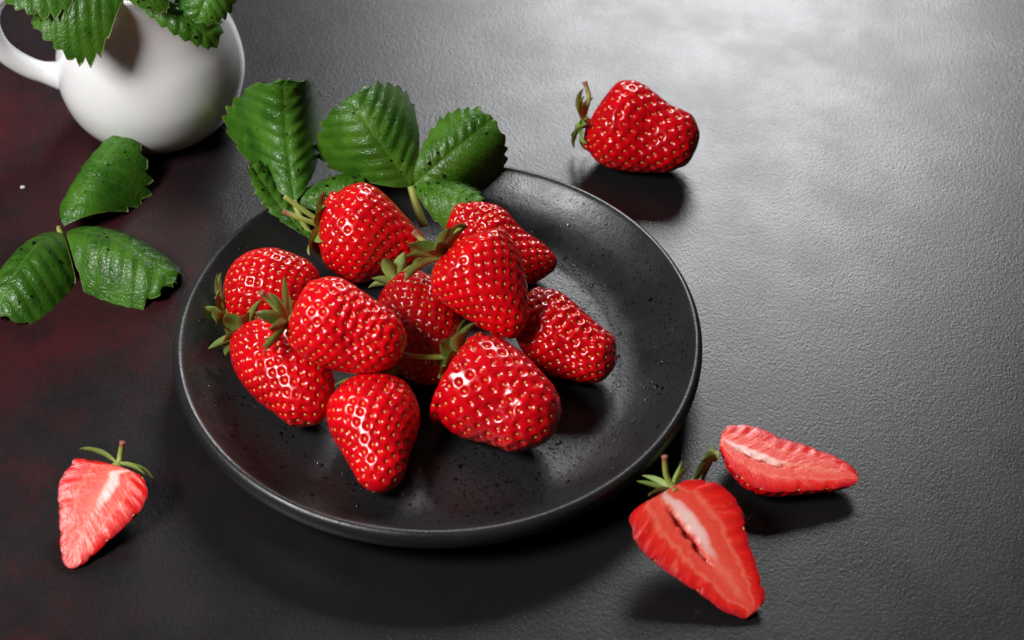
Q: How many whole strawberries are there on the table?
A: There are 11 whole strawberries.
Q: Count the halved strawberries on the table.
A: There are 3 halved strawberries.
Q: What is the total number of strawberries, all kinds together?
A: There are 14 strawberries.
